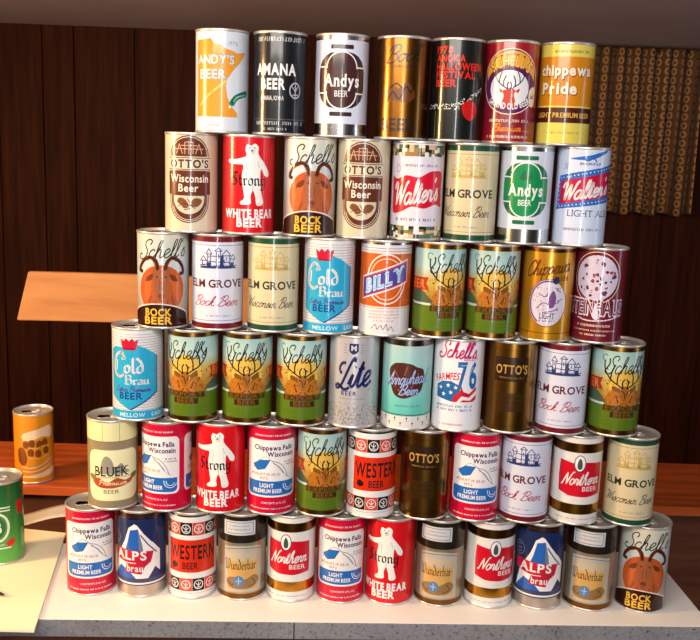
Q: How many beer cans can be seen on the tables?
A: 59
